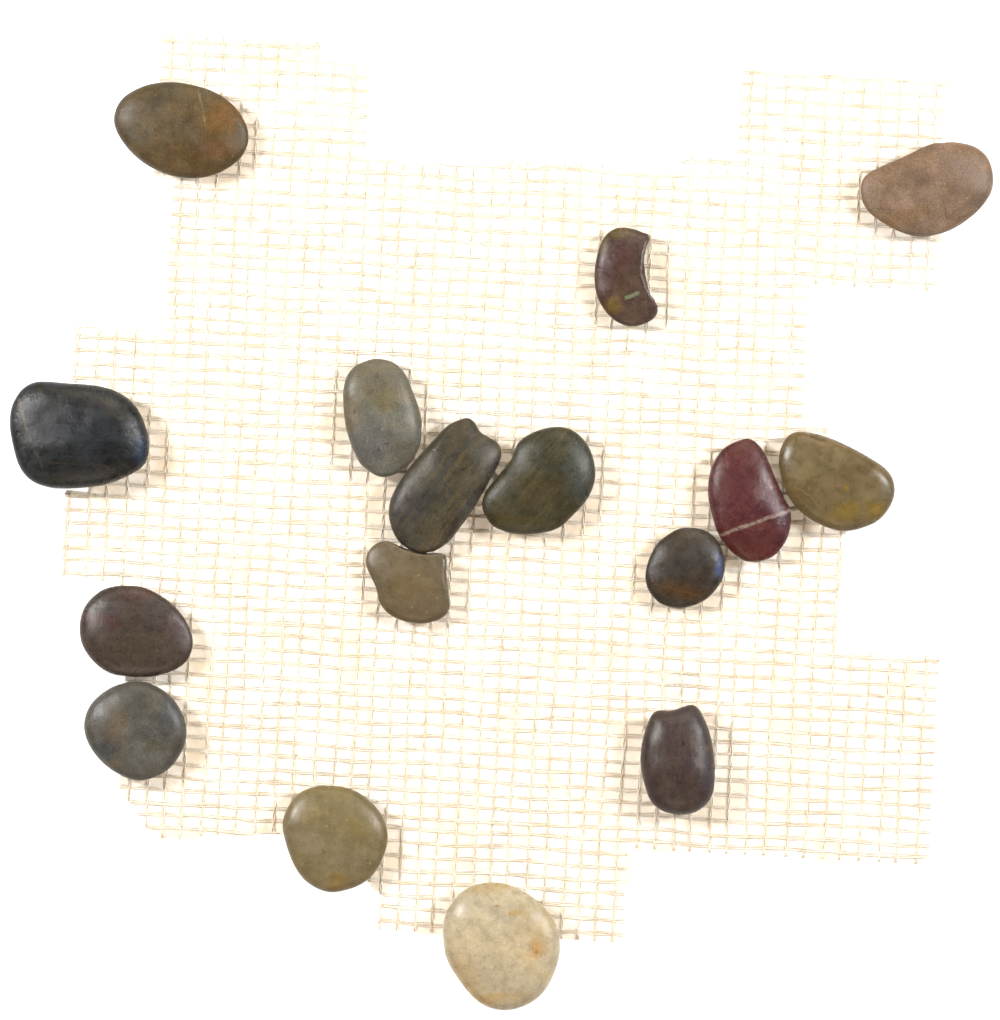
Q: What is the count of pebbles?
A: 16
